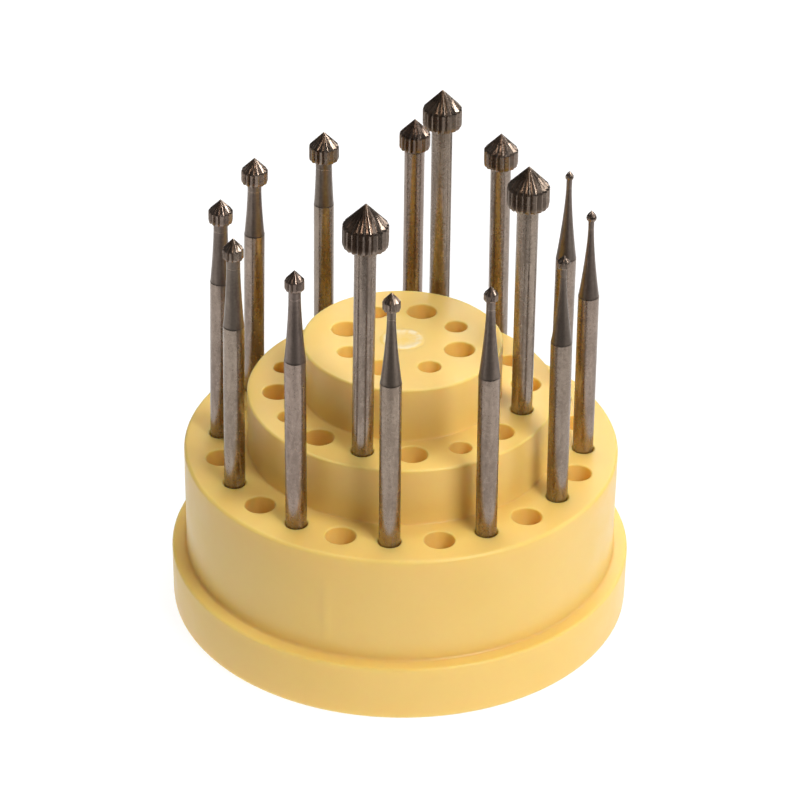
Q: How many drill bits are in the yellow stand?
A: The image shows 15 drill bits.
